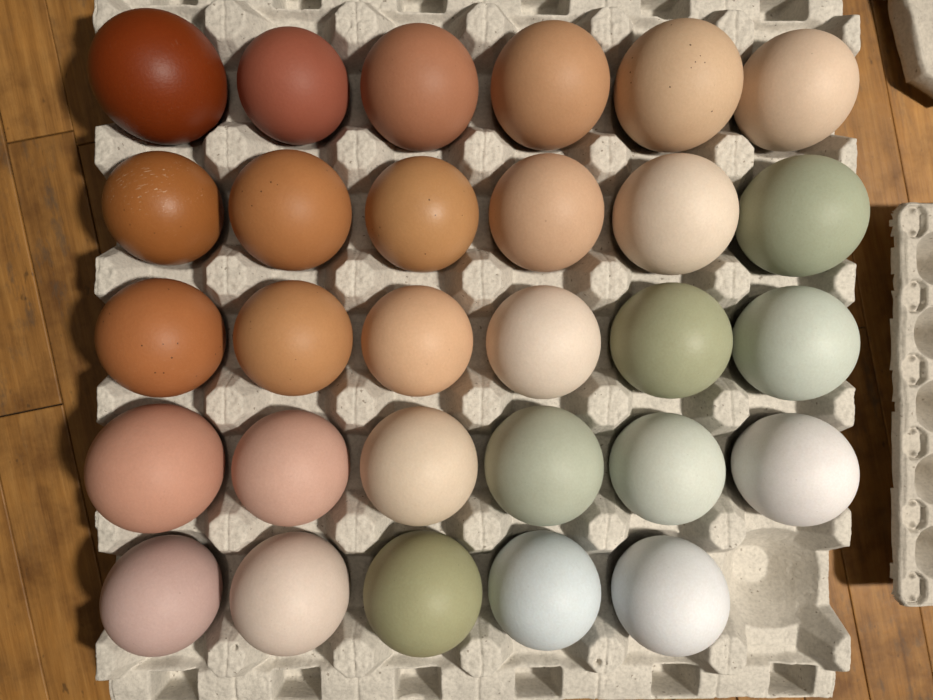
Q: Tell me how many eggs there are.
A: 29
